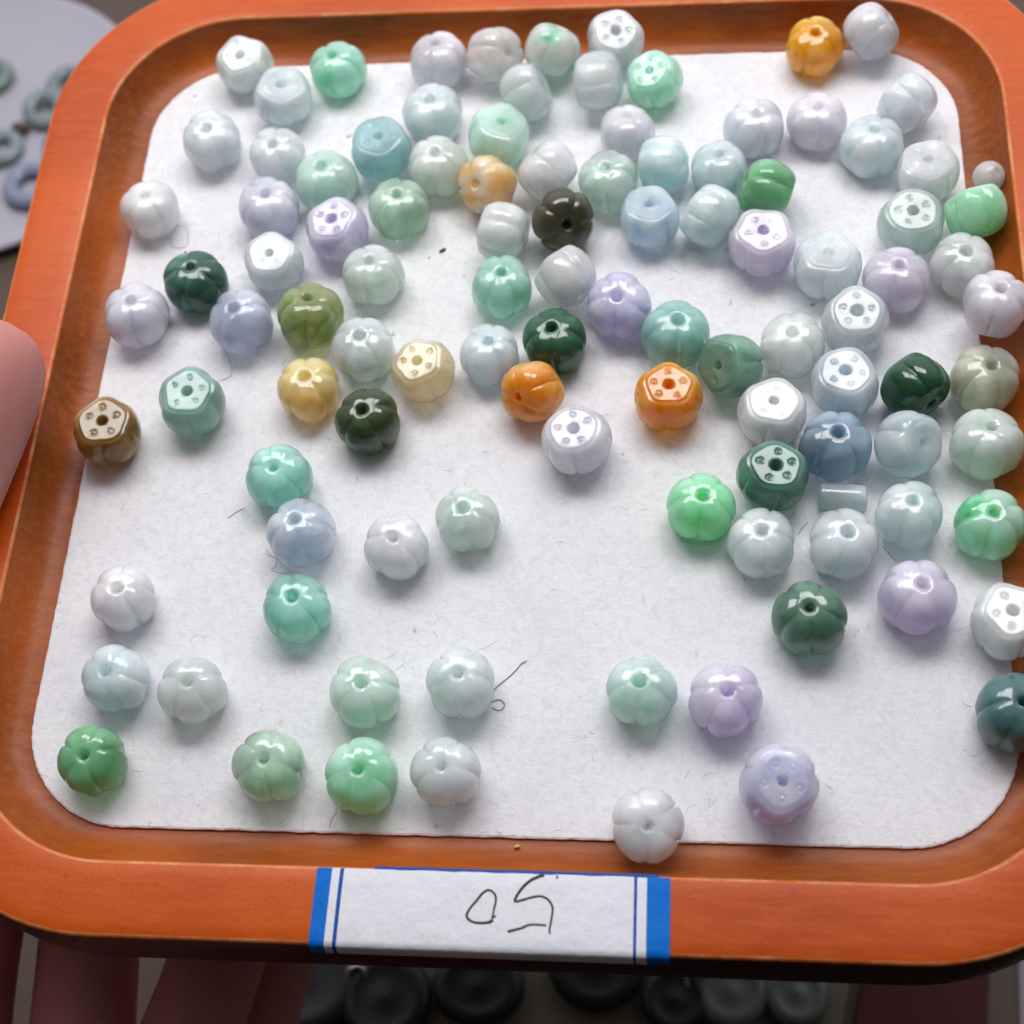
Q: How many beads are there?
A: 107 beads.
